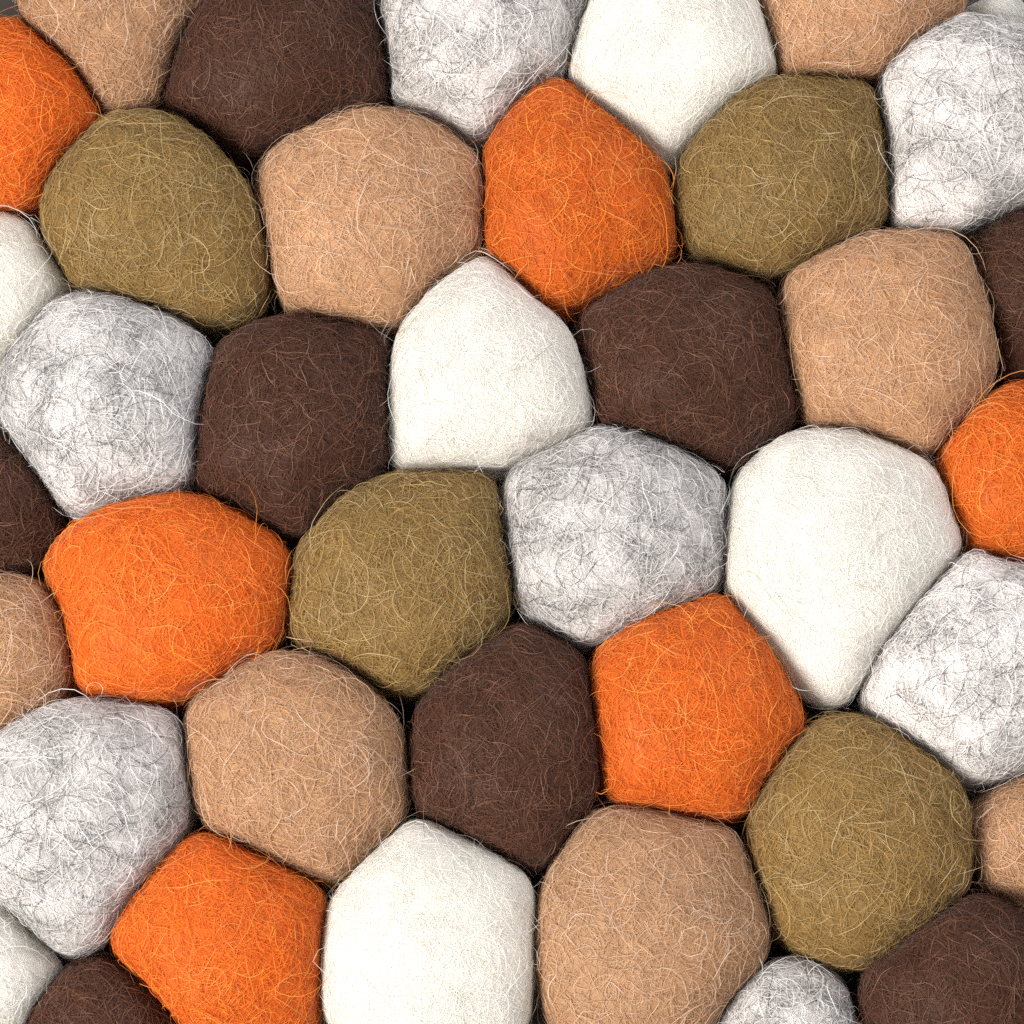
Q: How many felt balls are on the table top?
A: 40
